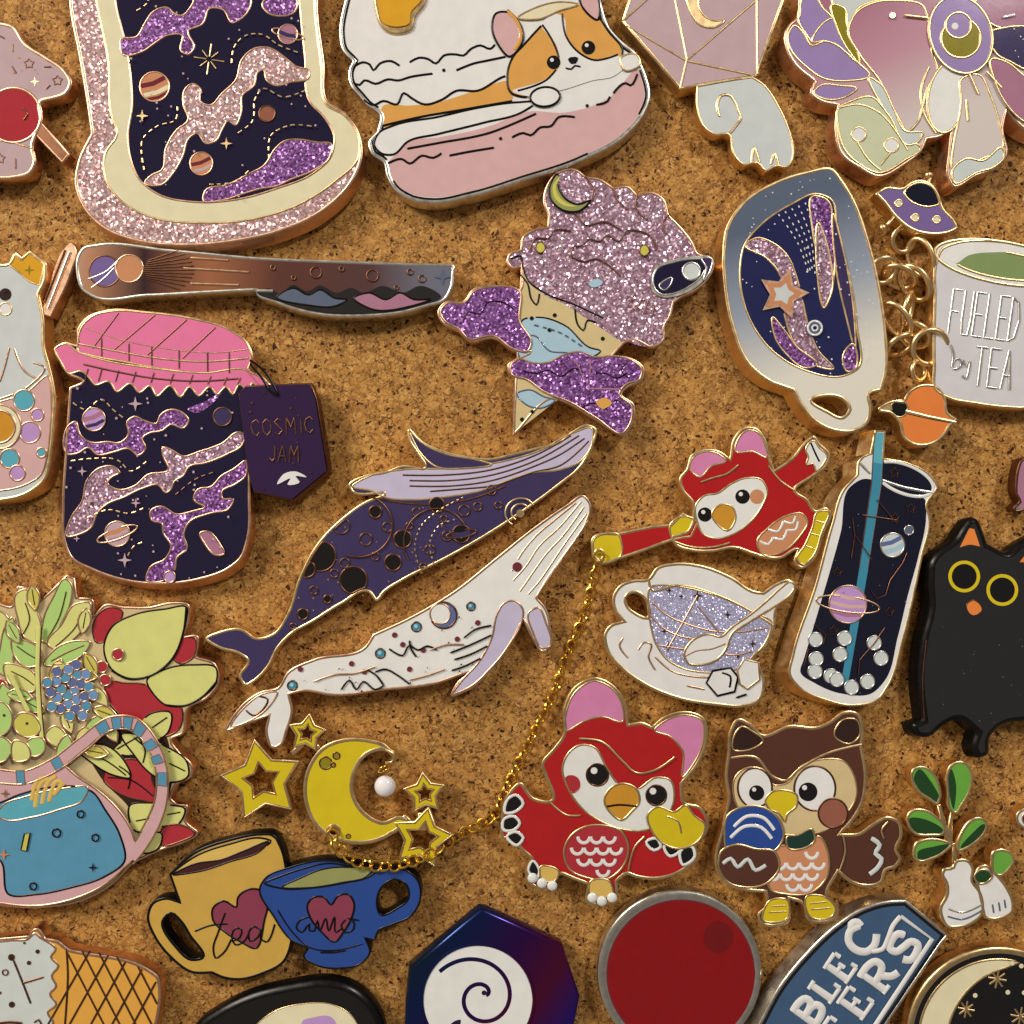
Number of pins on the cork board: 33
